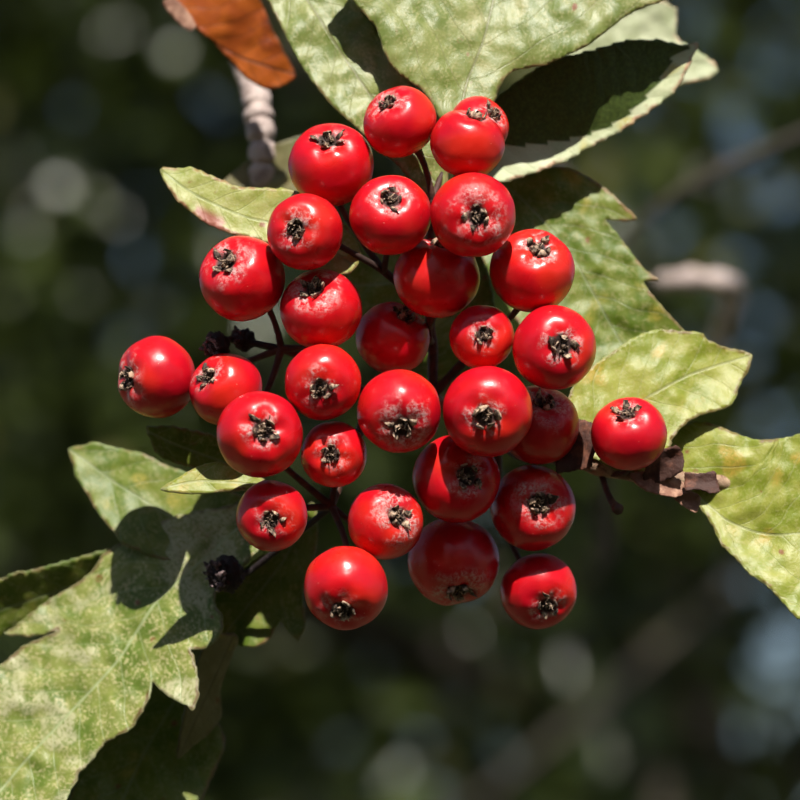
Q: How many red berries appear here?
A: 30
